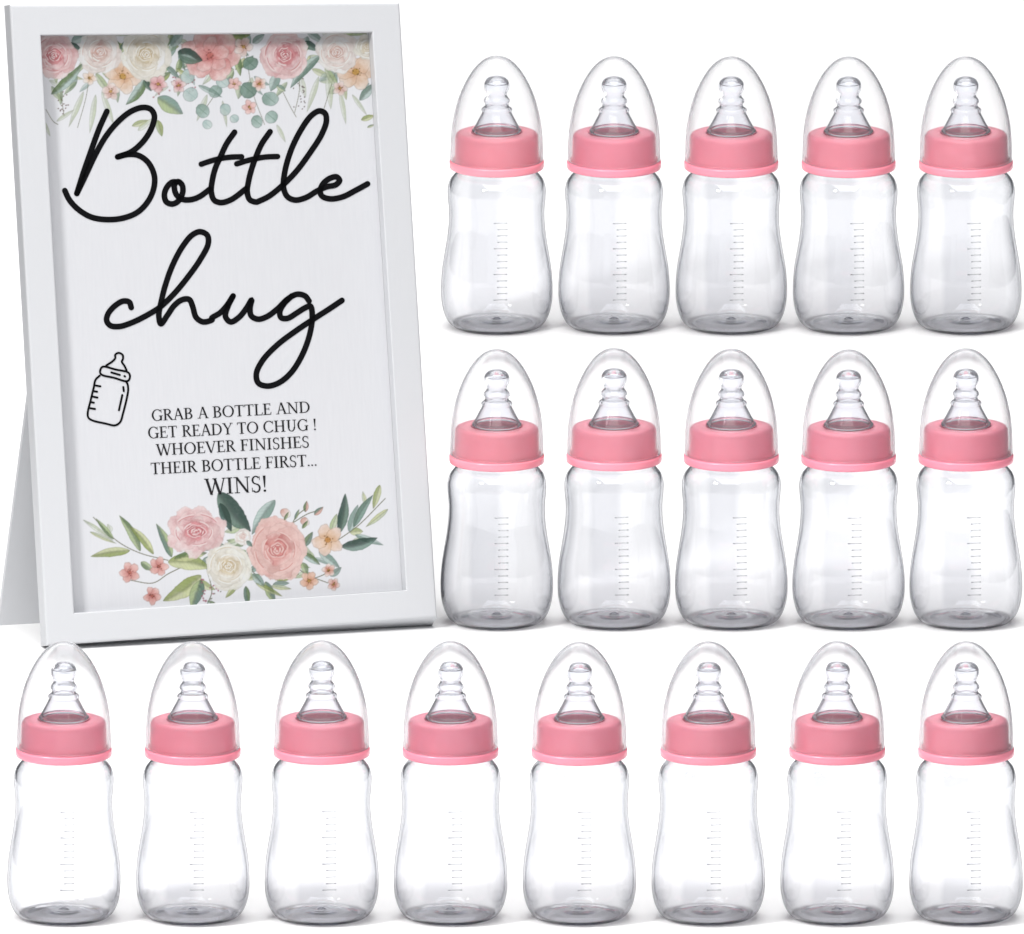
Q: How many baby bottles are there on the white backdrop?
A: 18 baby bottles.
